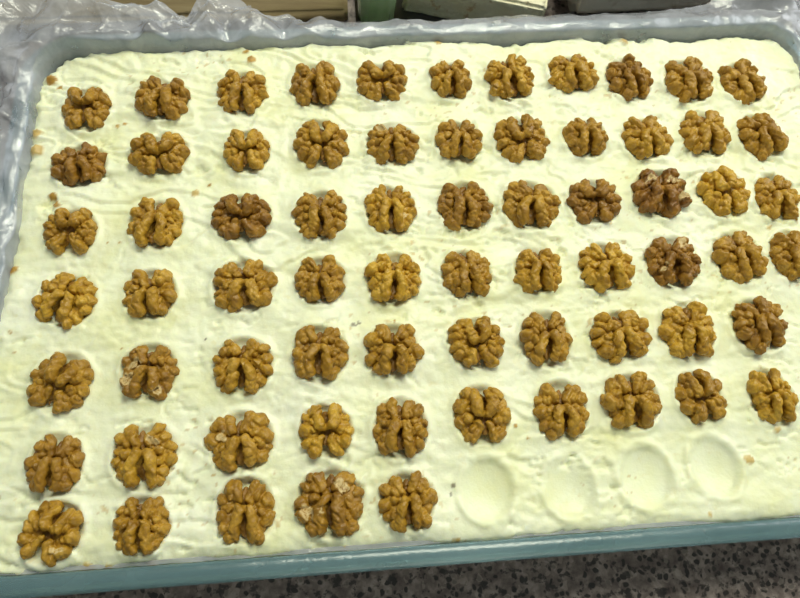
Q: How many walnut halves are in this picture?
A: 69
